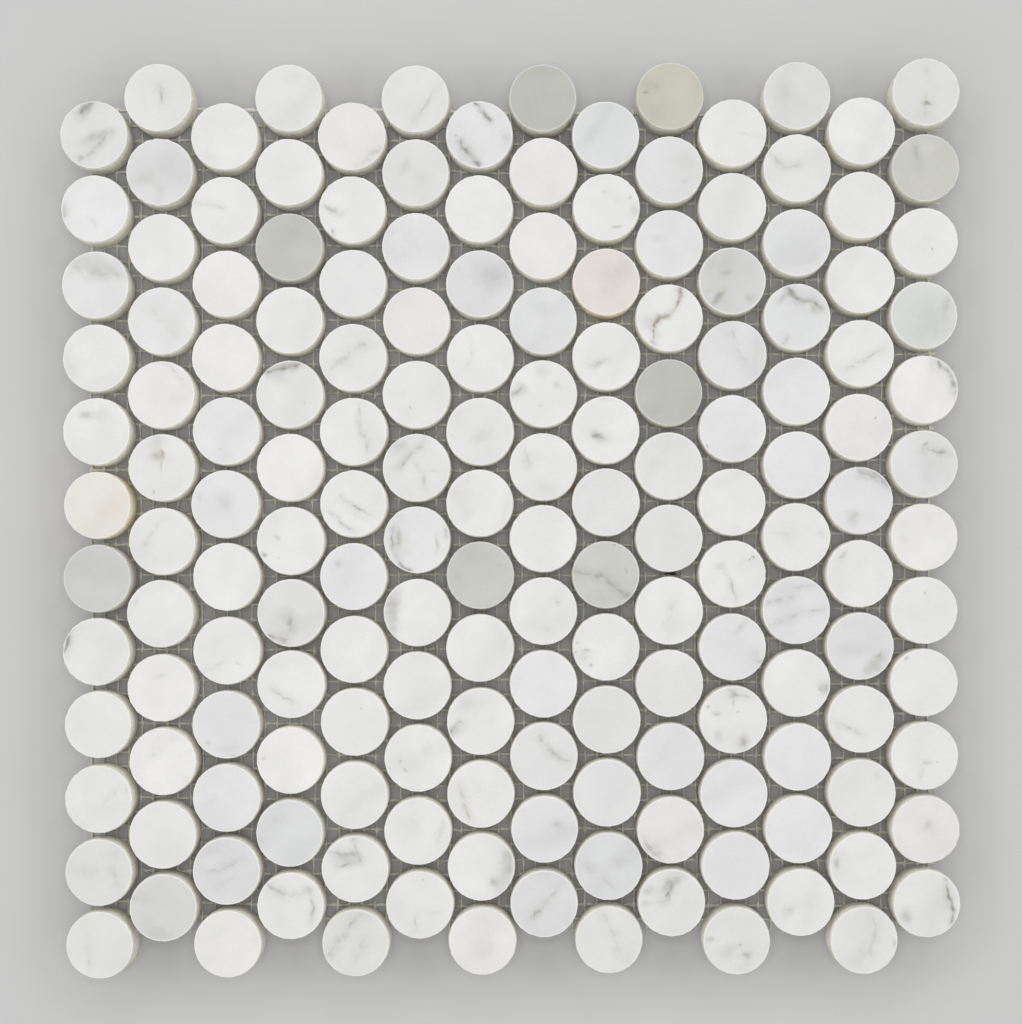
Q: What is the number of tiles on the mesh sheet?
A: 168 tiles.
